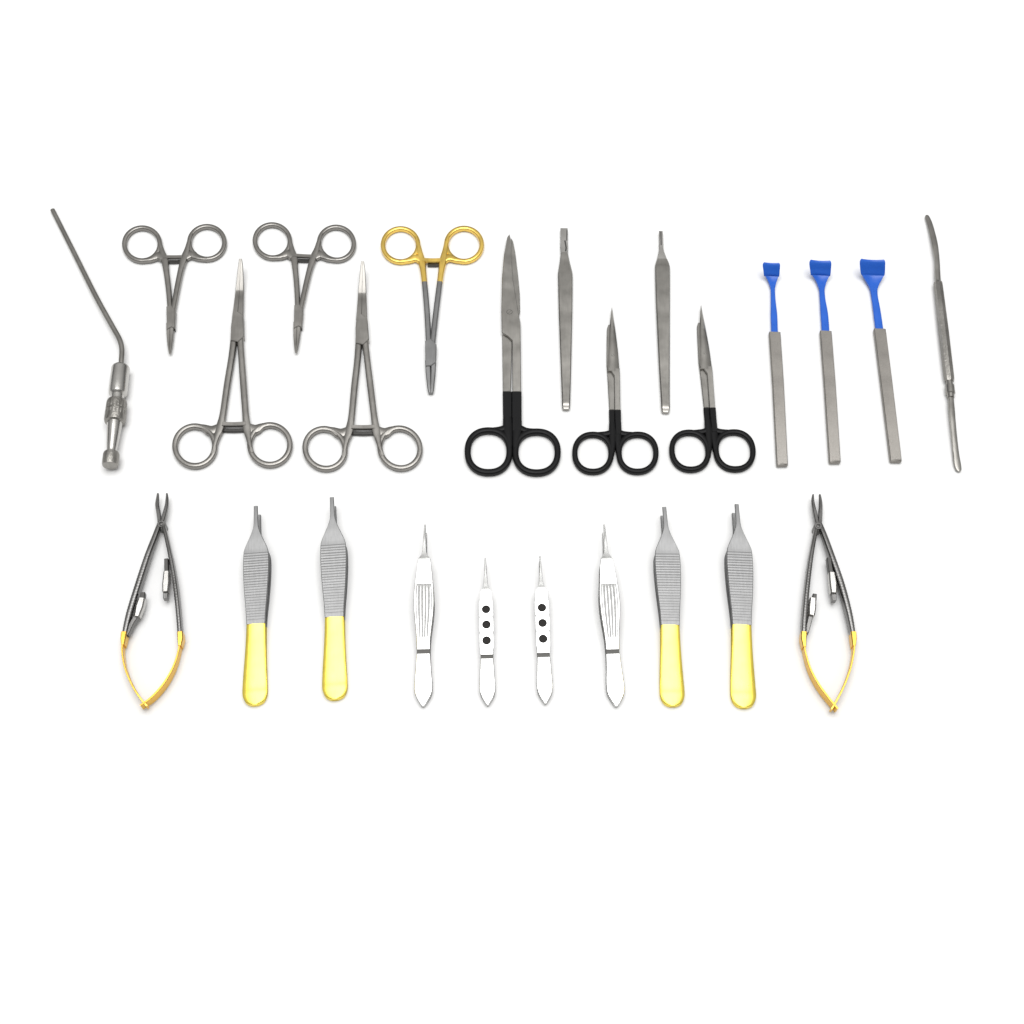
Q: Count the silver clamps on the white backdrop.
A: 4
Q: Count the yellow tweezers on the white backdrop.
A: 4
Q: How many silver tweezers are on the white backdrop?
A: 4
